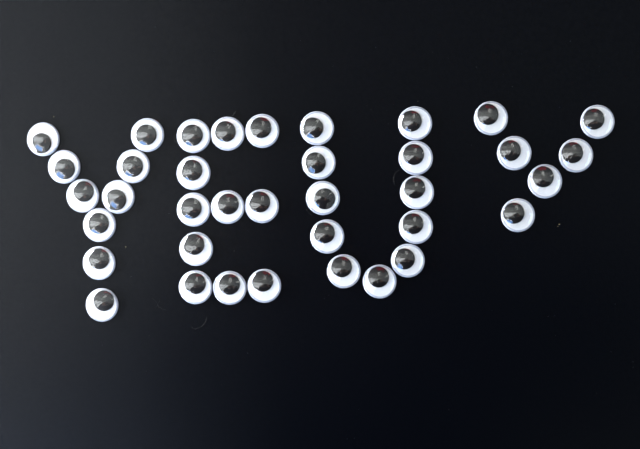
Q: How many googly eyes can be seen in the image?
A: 37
